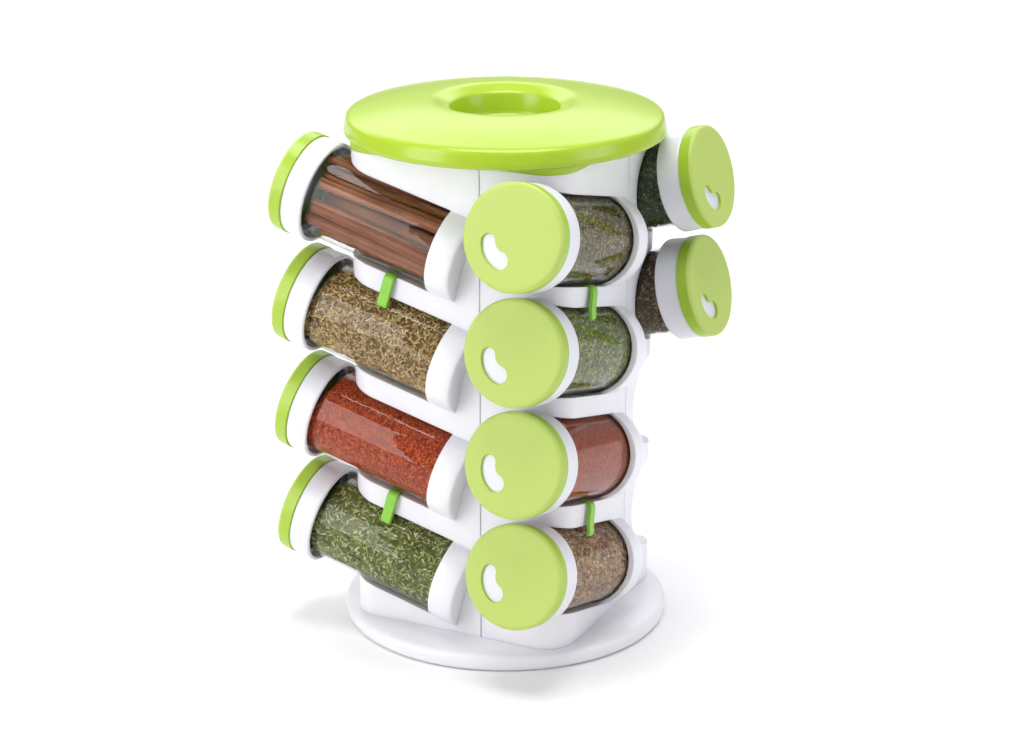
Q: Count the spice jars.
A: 10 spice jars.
